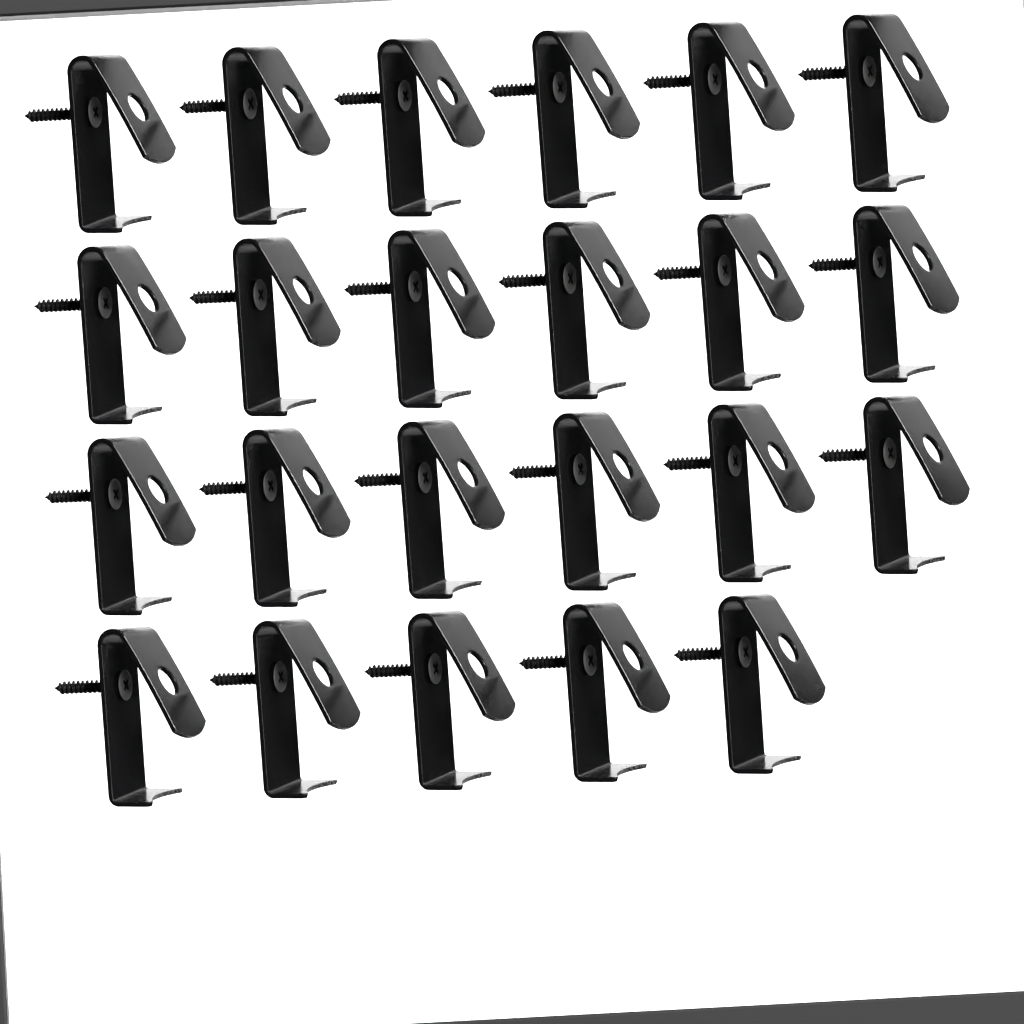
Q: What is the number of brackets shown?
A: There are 23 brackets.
